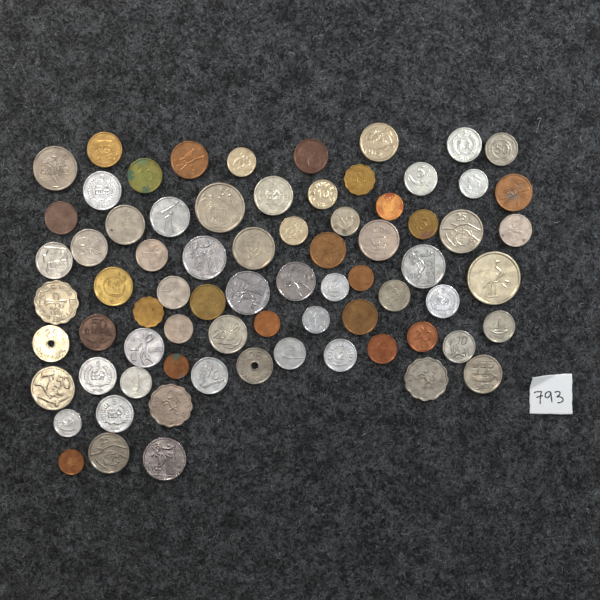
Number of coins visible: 74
